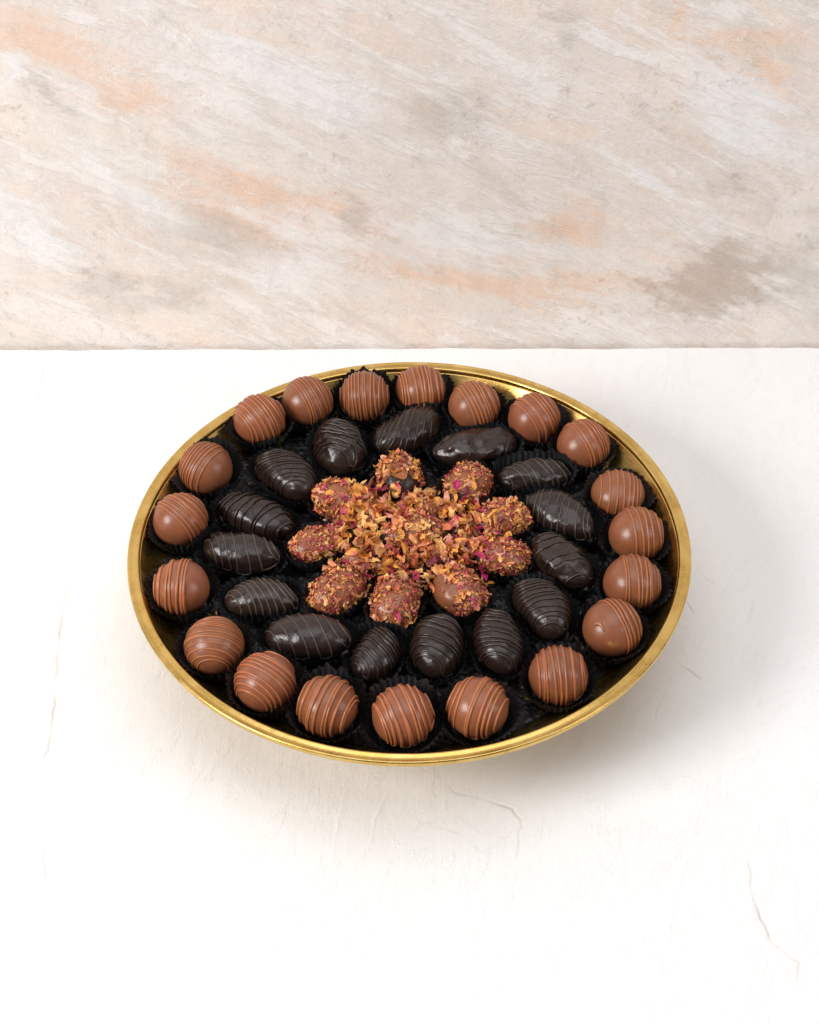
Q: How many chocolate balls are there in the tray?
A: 20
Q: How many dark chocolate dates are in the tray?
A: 15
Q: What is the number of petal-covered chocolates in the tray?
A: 10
